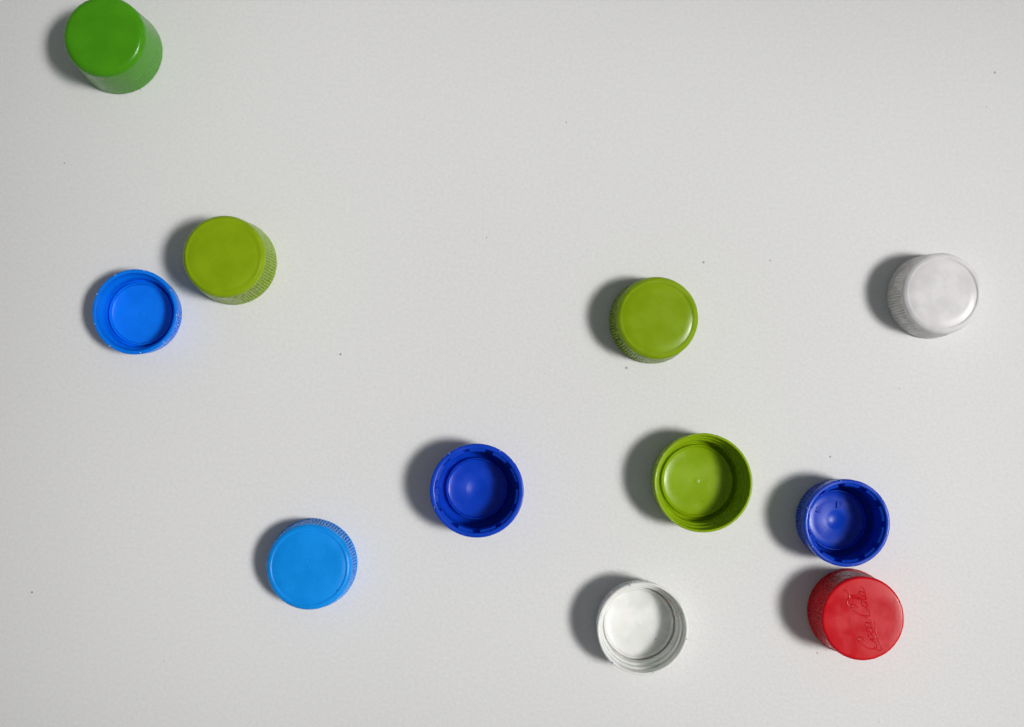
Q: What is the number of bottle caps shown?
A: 11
